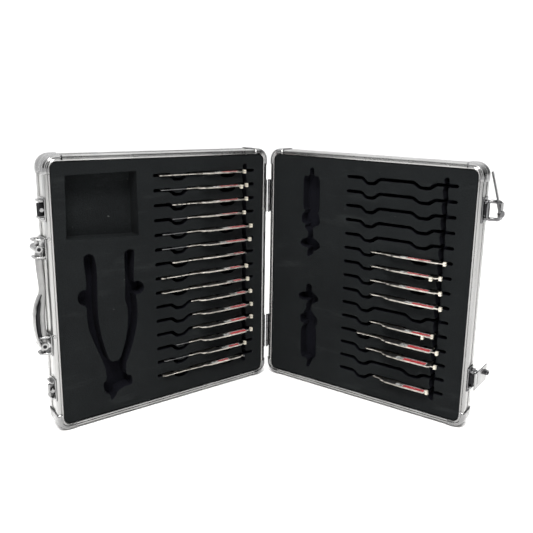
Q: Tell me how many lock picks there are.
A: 23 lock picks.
